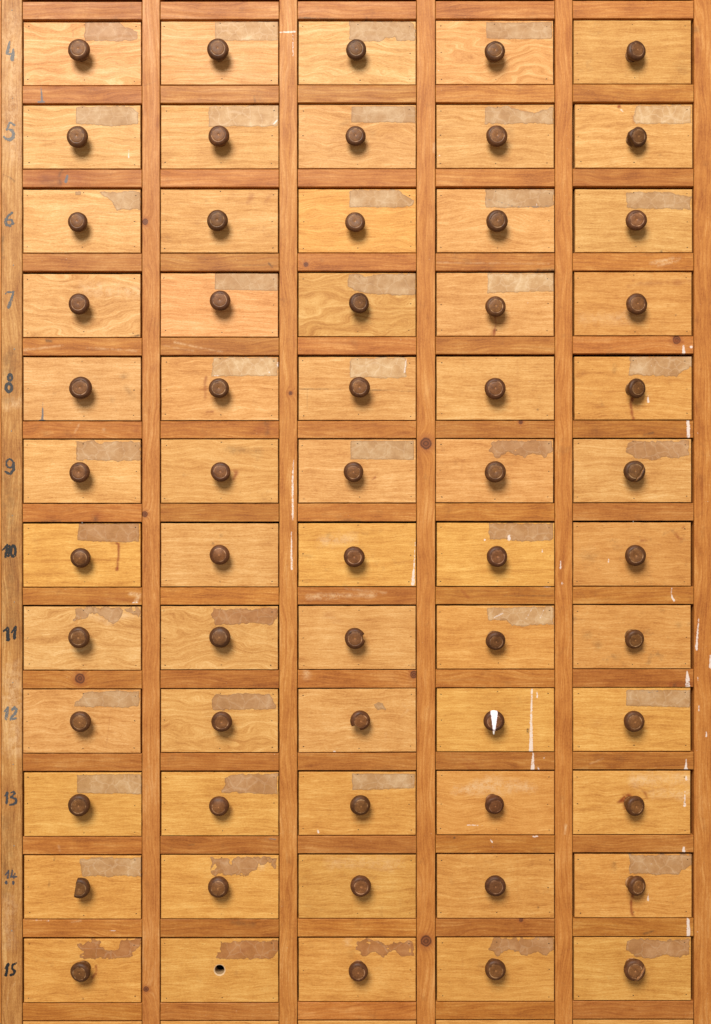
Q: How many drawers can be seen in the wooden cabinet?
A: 60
